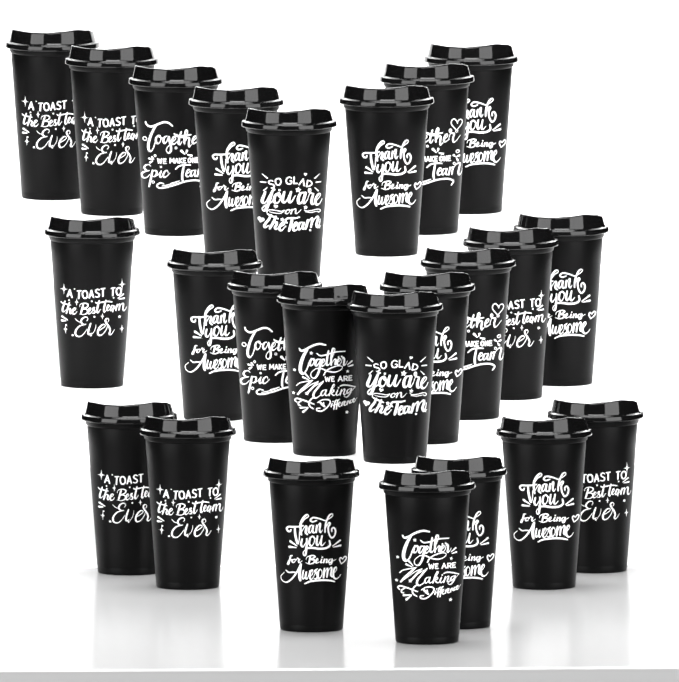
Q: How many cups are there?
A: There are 24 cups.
